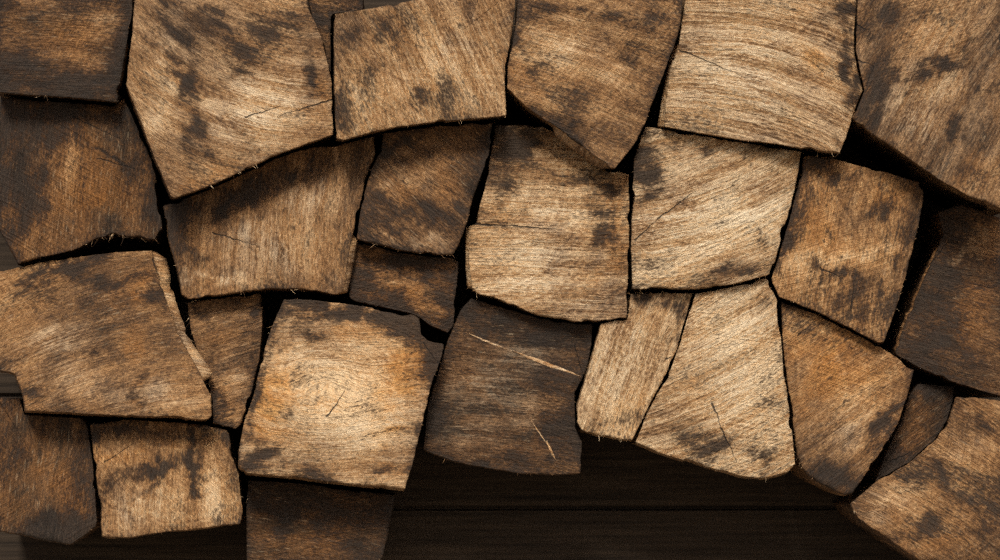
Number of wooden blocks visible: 27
